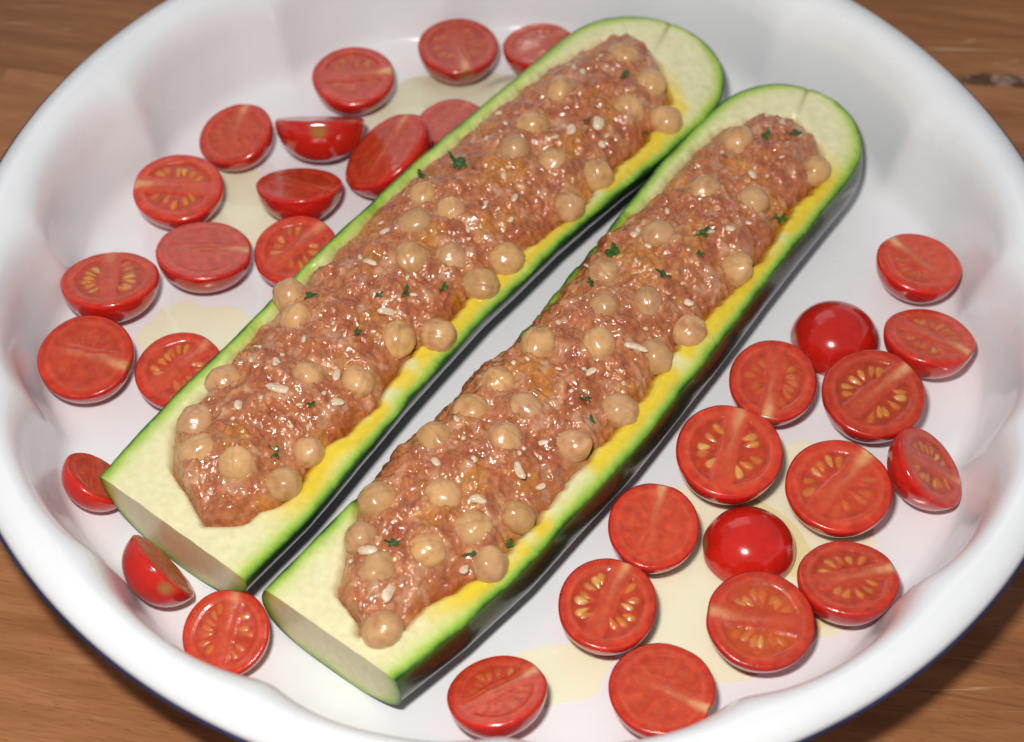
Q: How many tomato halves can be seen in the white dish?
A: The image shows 32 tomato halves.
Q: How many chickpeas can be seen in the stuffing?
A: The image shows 58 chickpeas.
